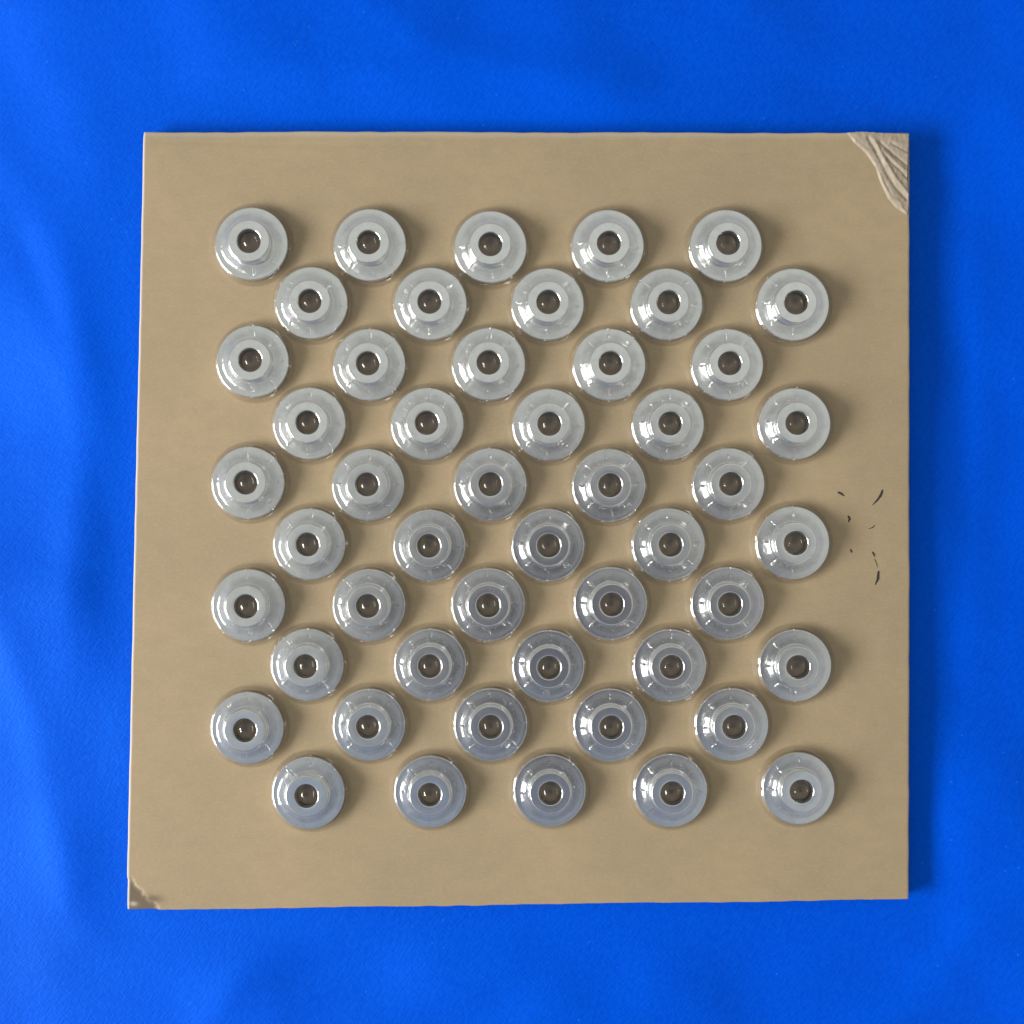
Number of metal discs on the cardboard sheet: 50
